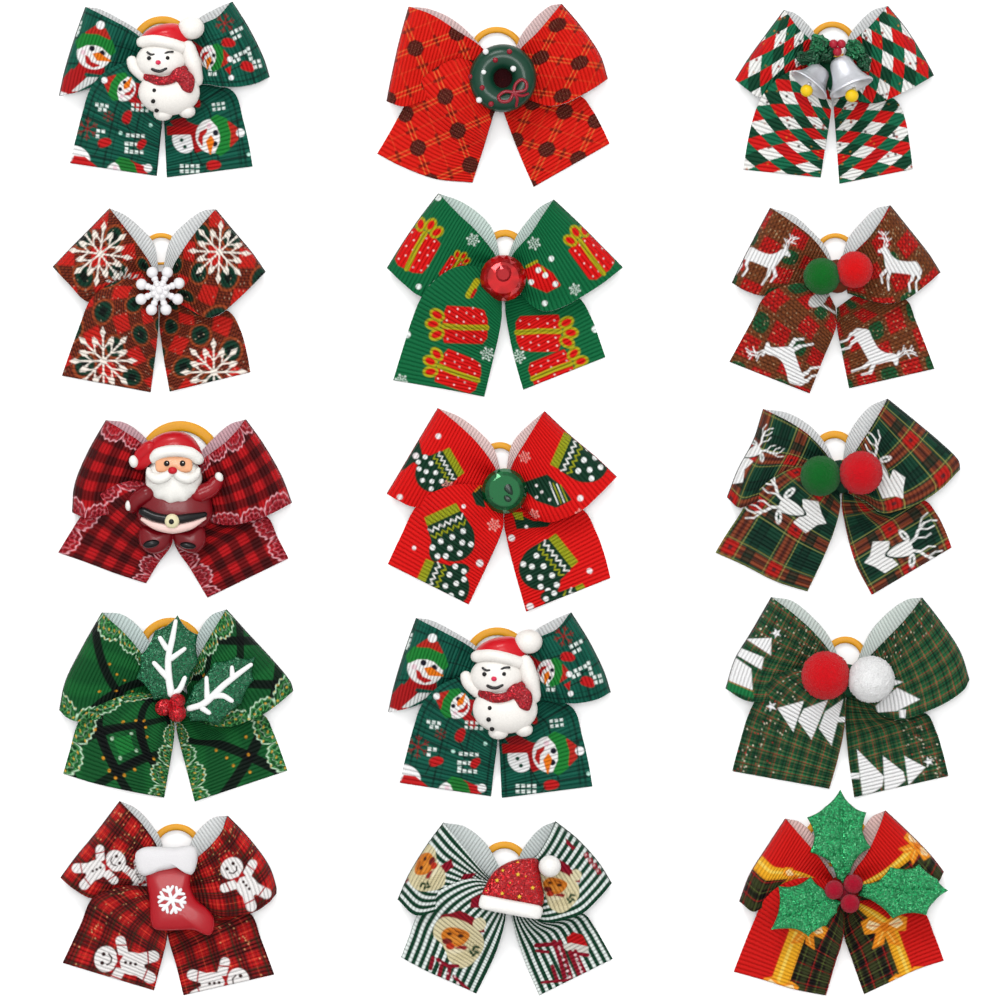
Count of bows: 15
